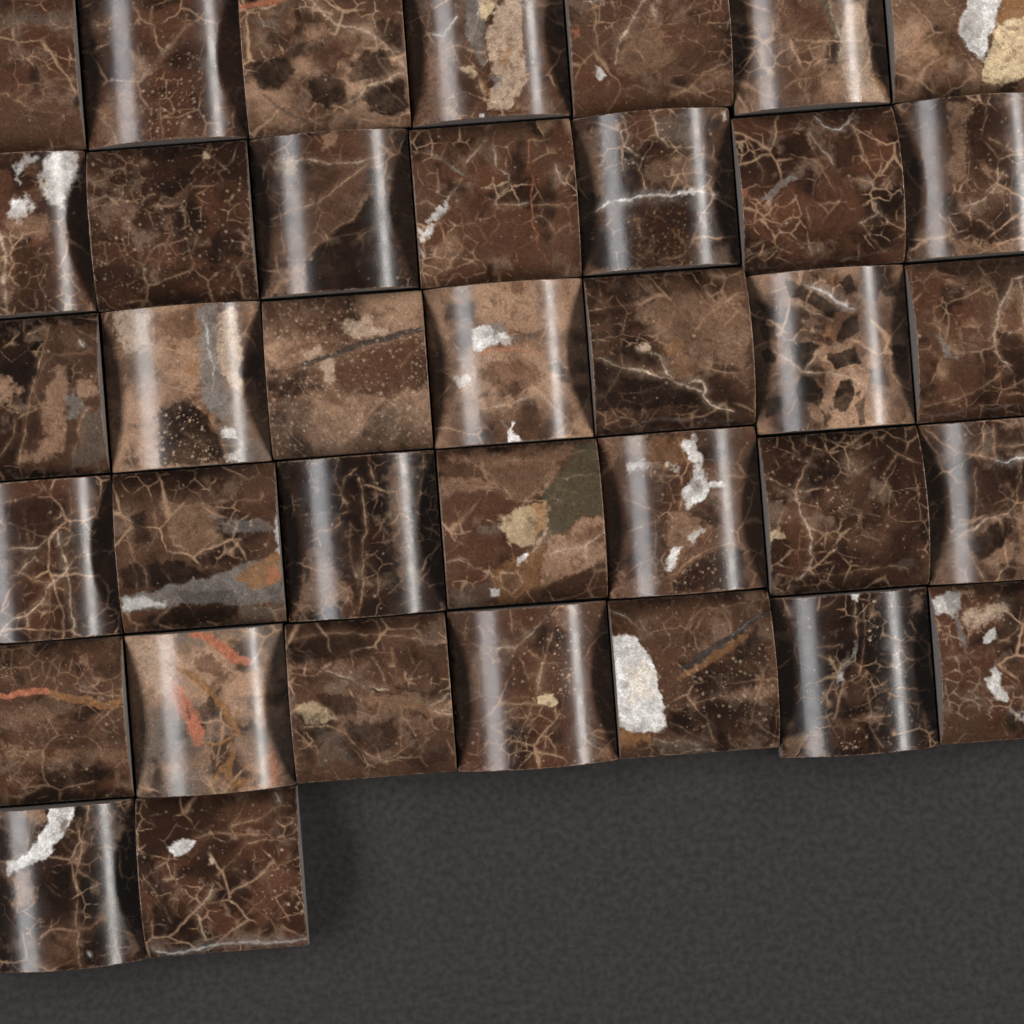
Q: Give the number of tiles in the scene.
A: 37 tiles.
